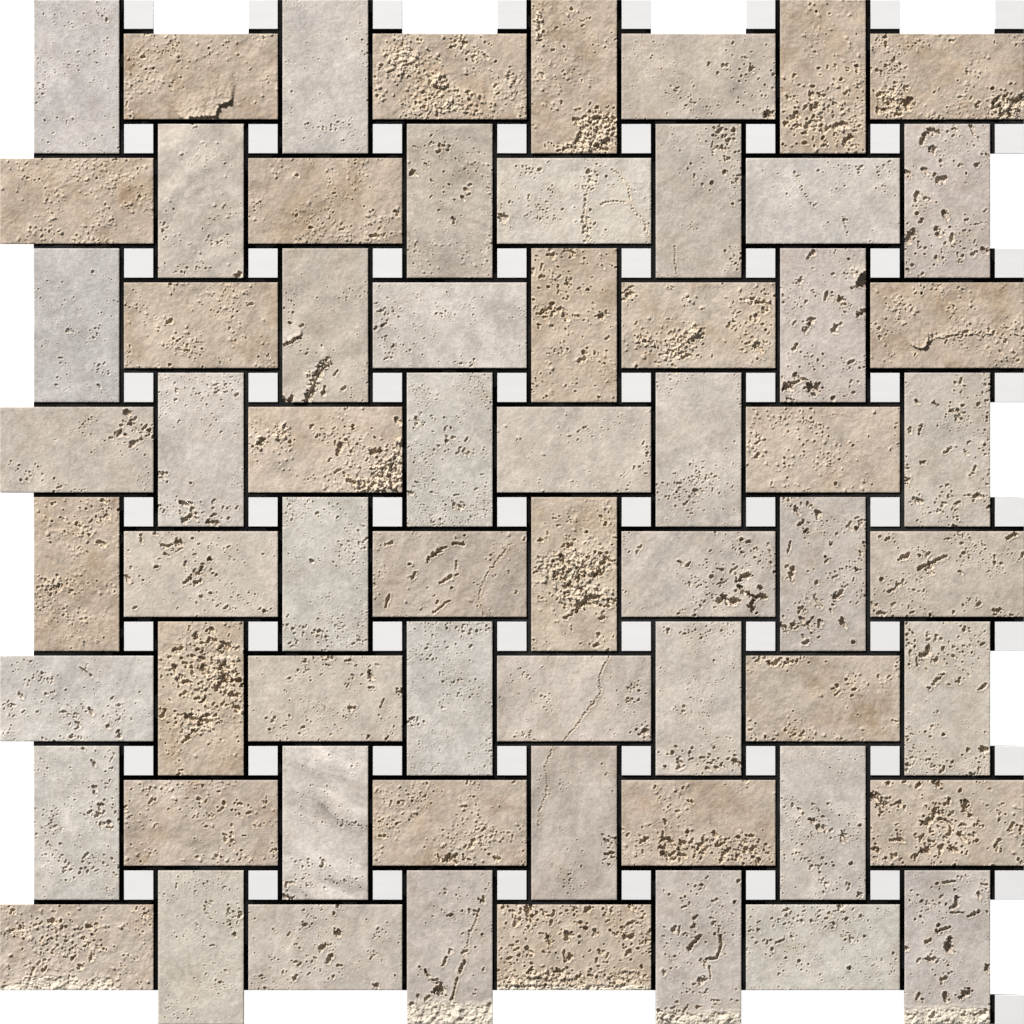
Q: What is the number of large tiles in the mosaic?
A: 64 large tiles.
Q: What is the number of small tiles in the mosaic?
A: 65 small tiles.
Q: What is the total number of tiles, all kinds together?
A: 129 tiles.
